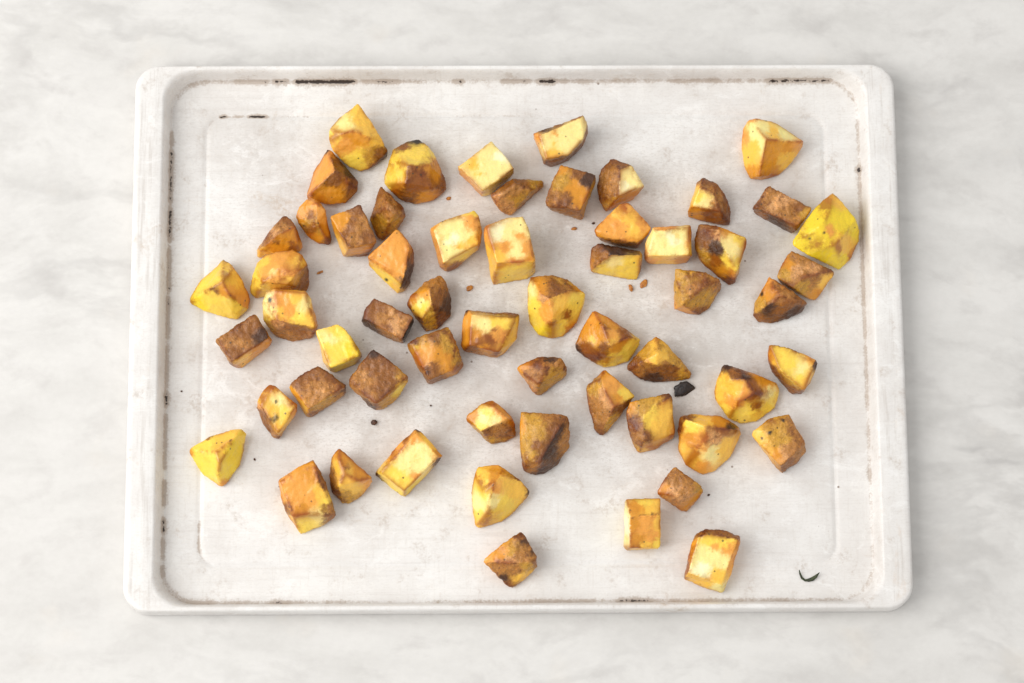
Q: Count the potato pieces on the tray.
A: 59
